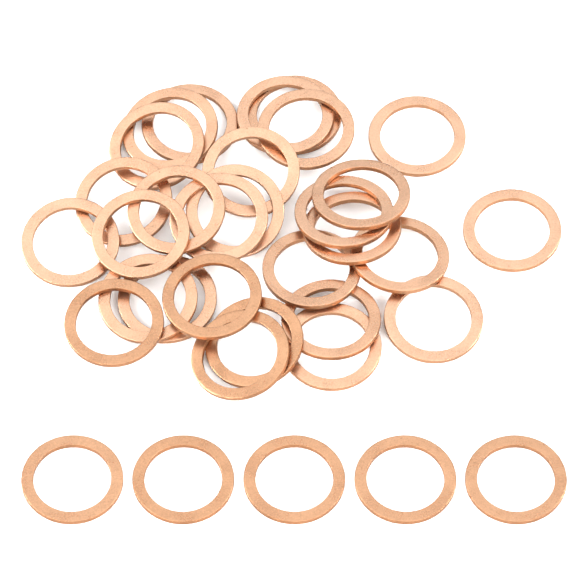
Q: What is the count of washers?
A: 34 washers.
